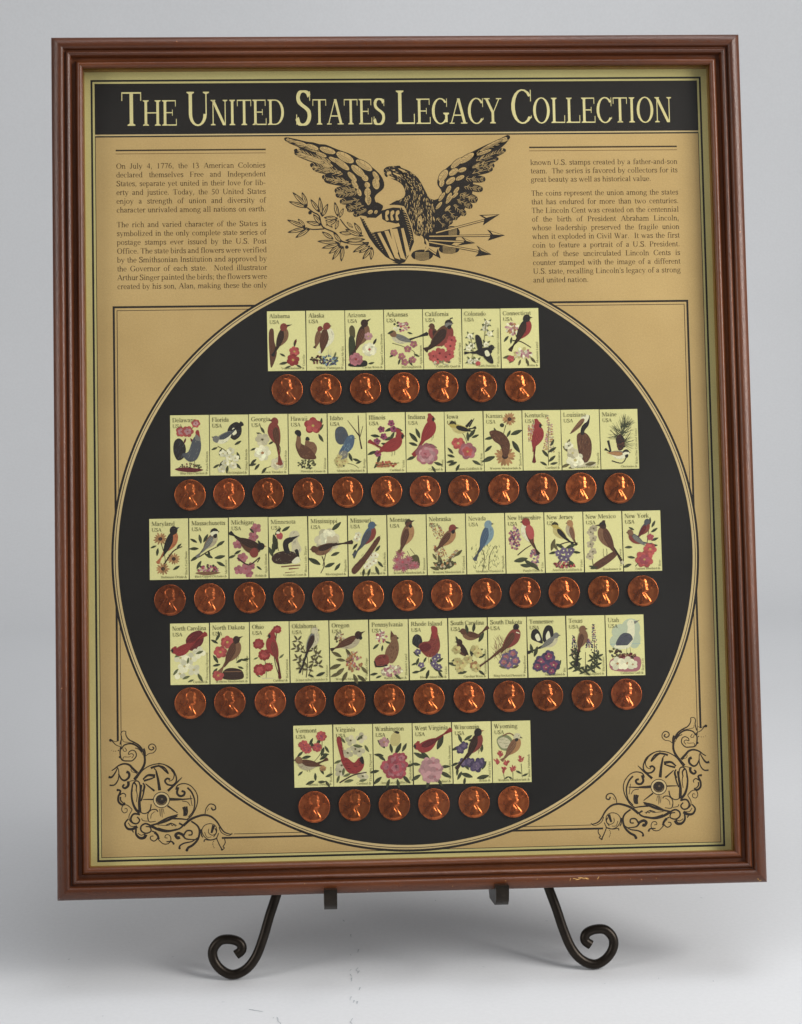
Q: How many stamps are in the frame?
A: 50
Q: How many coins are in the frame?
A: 50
